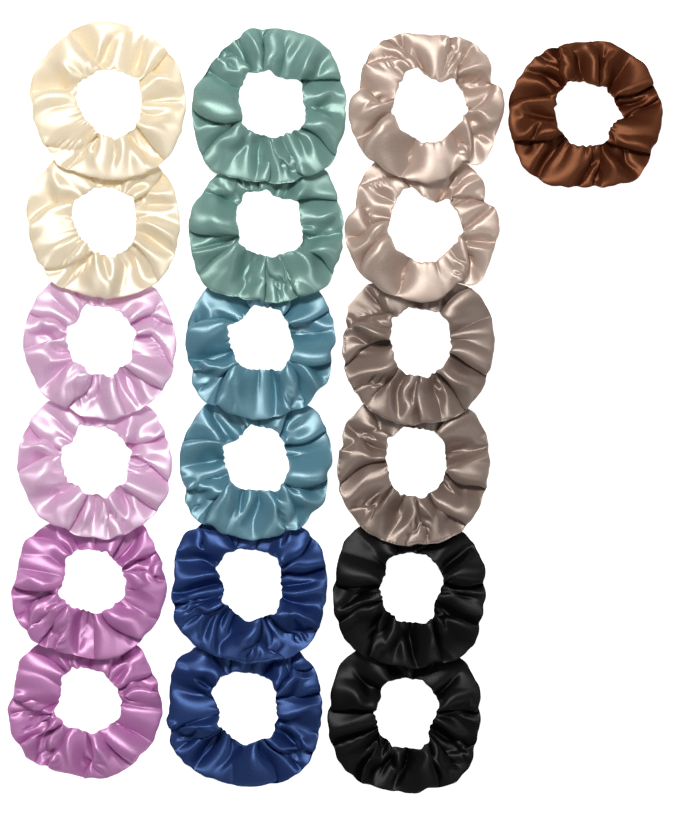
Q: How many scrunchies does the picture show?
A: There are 19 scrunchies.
